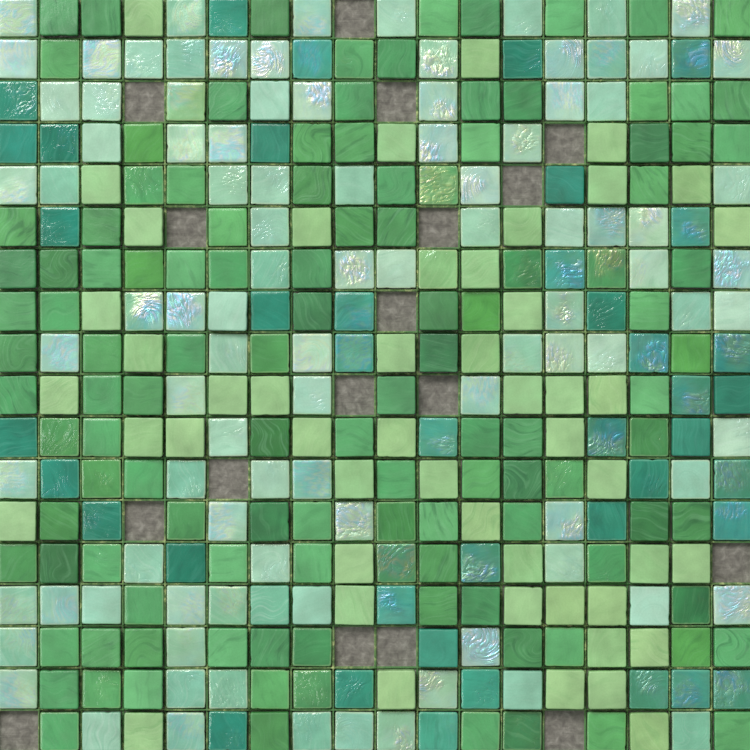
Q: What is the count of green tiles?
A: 118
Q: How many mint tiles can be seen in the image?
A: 98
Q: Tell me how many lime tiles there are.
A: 50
